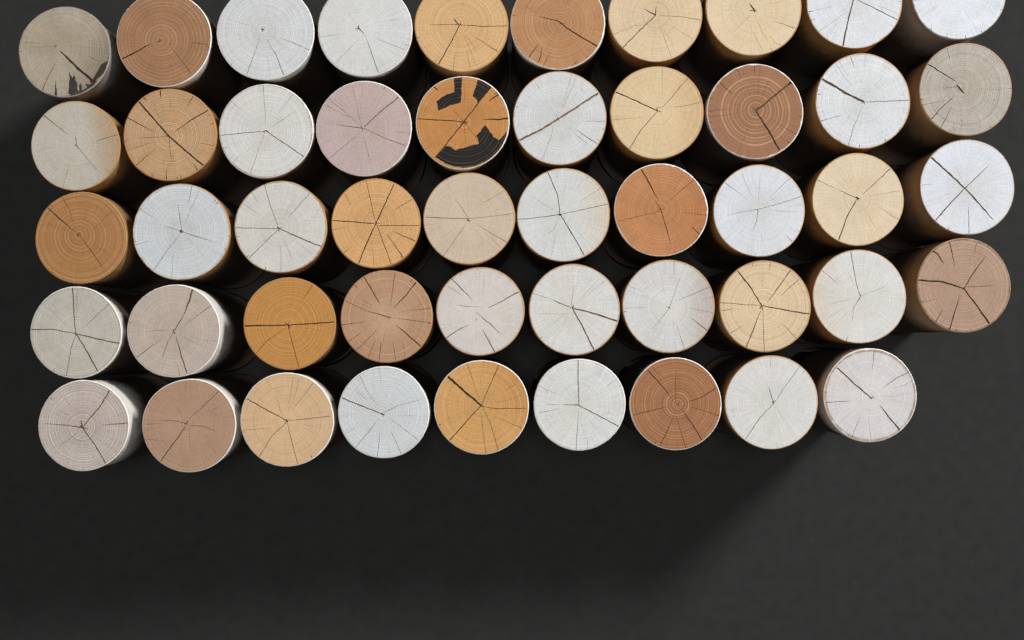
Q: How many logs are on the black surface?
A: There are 49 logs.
